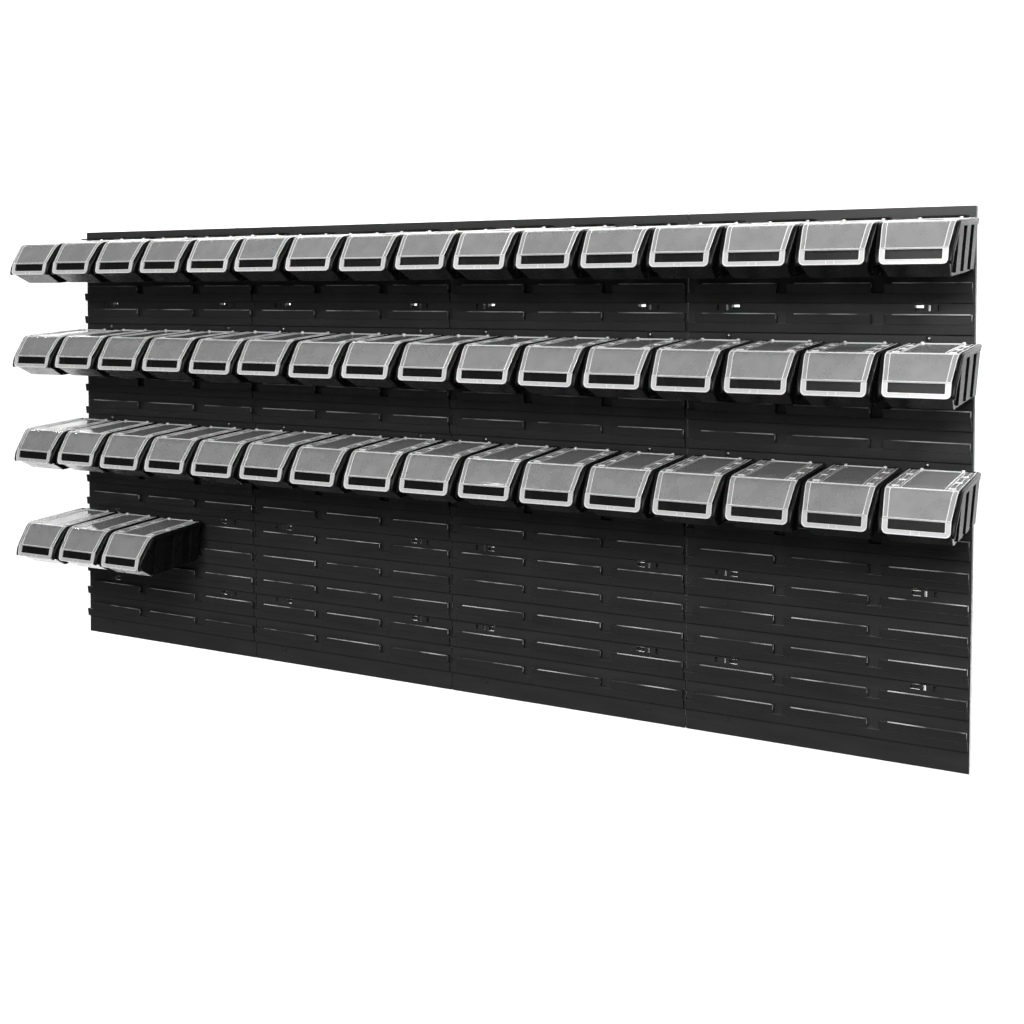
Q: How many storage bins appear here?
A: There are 51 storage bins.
